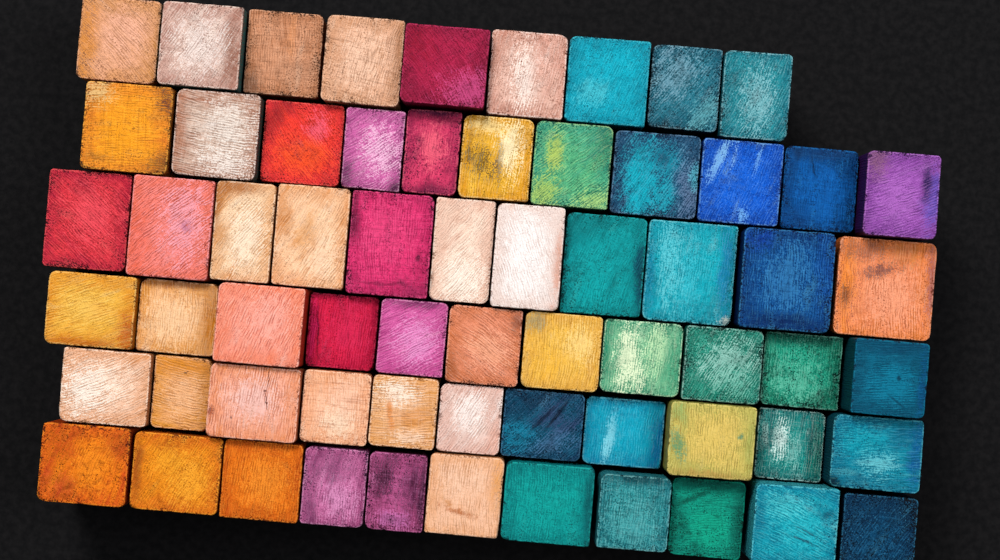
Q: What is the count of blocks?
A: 64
